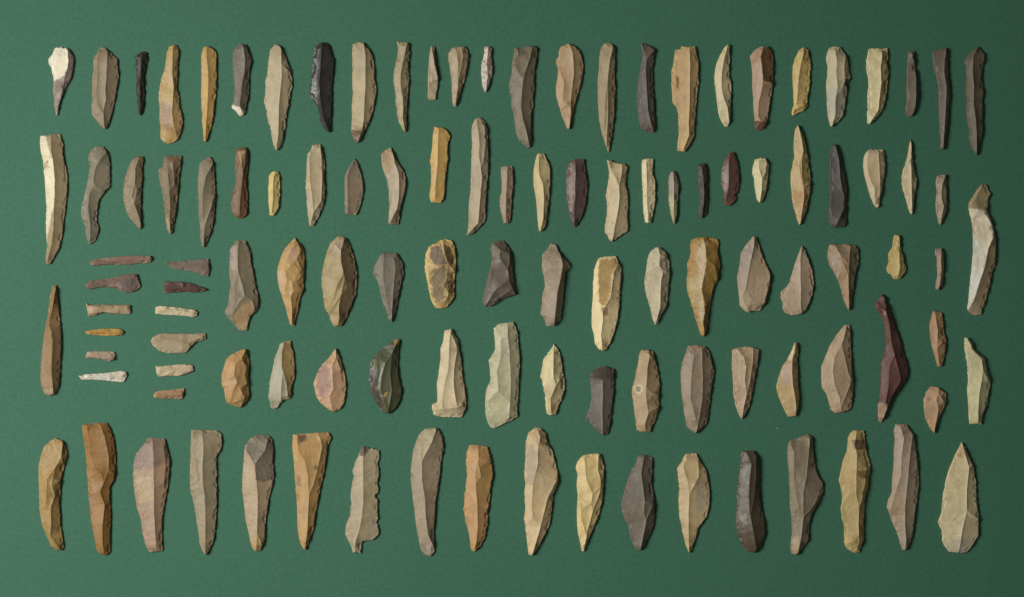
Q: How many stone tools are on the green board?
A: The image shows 116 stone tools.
